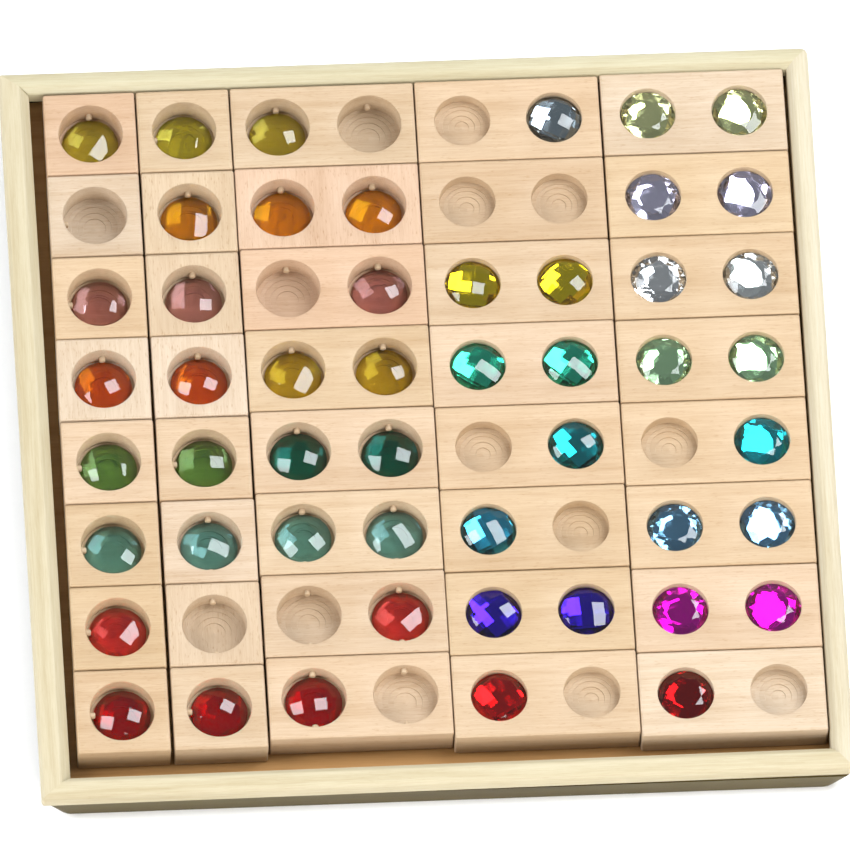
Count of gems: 50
